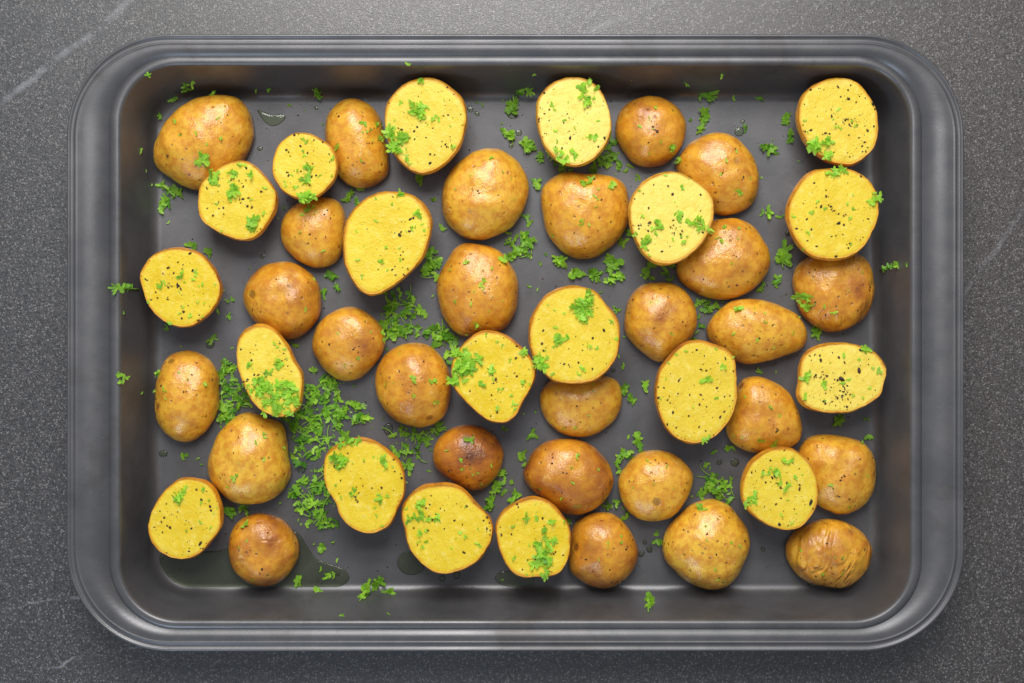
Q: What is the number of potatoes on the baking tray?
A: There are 46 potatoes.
